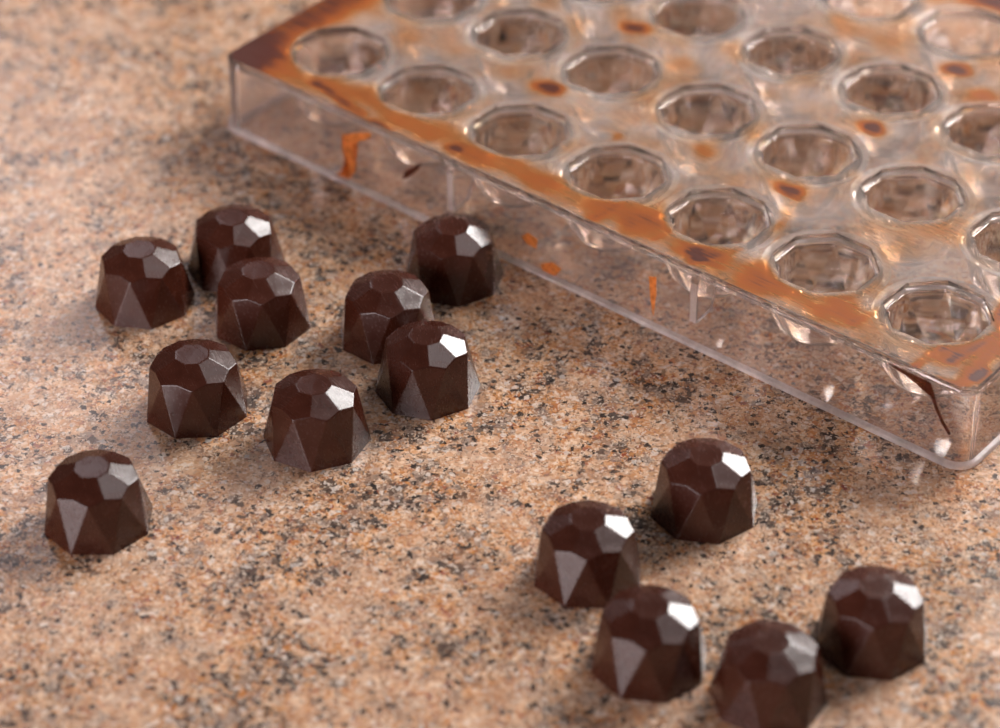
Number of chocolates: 14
